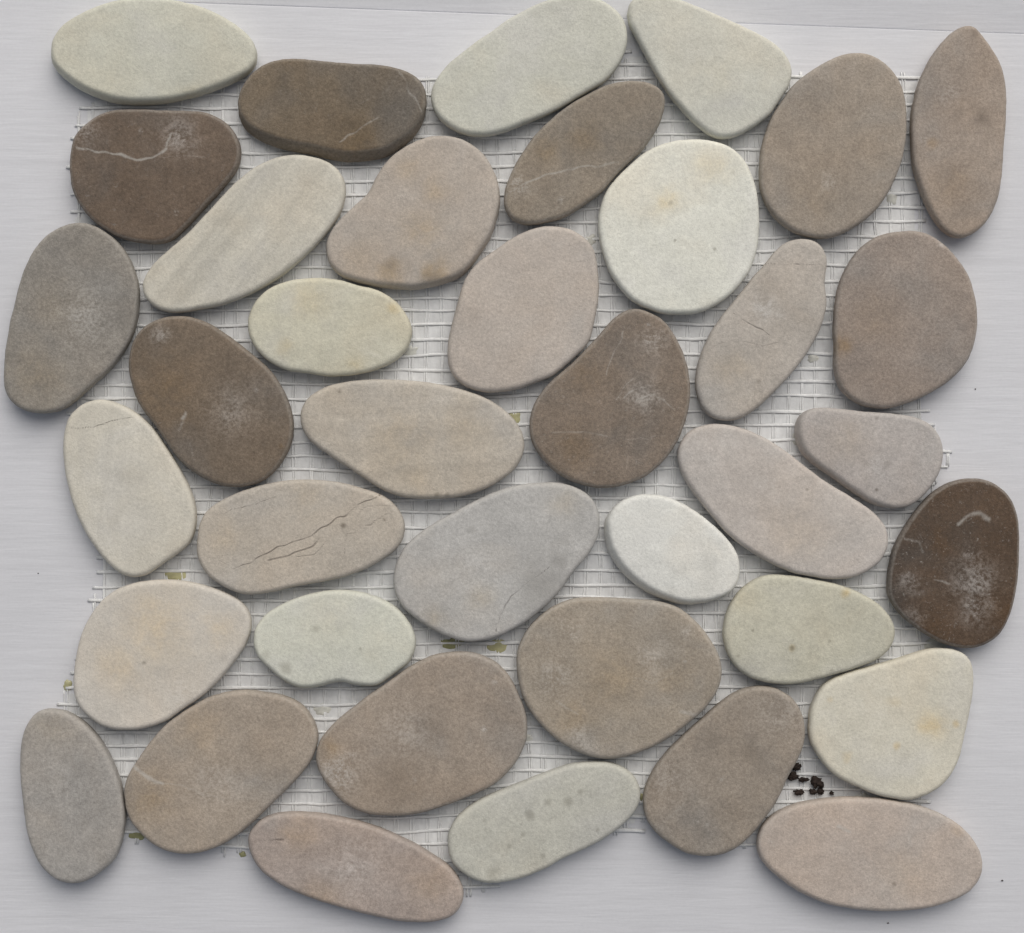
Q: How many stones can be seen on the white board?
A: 38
